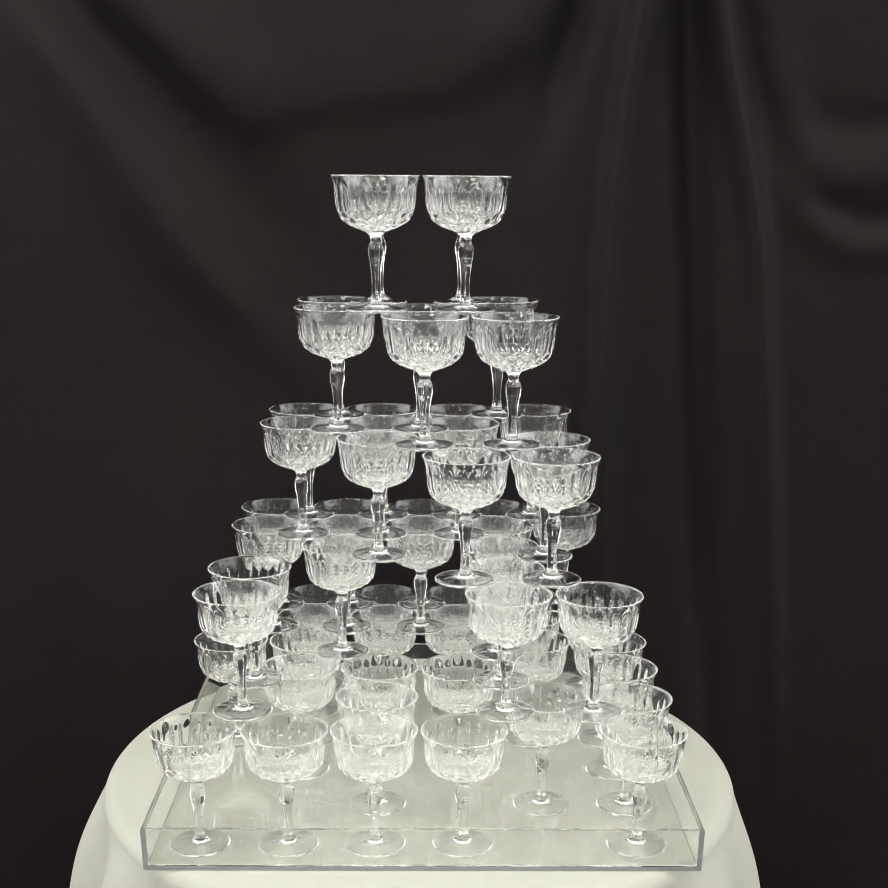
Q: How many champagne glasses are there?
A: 63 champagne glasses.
